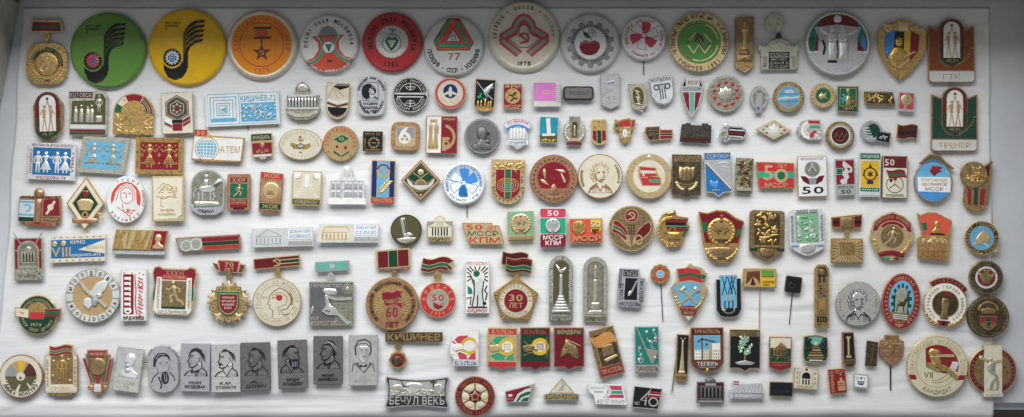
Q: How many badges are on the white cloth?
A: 178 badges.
